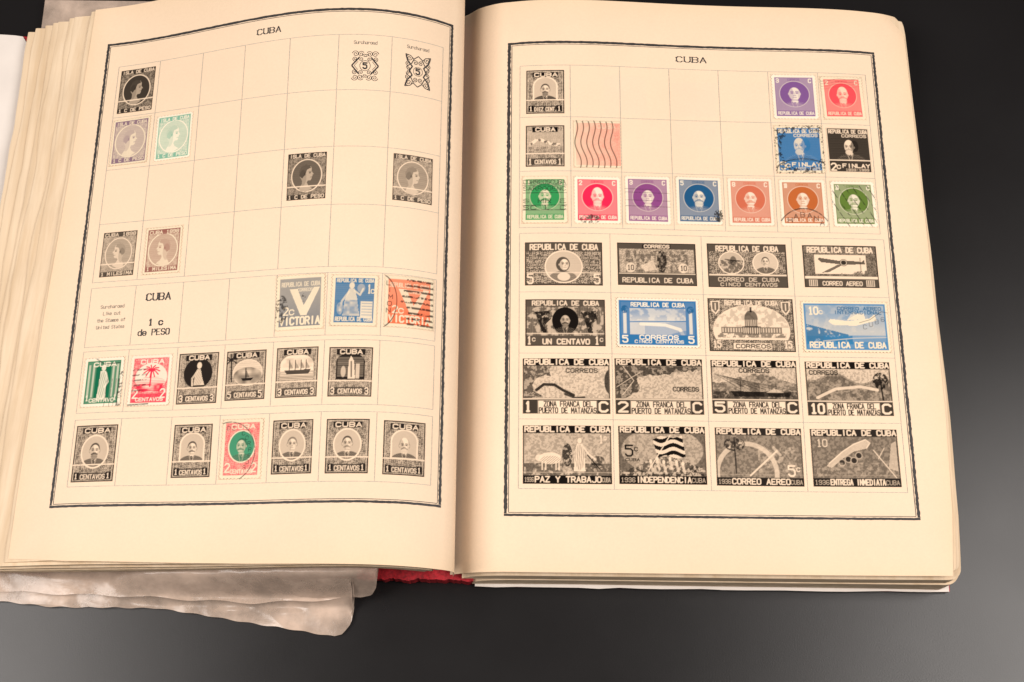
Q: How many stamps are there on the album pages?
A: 52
